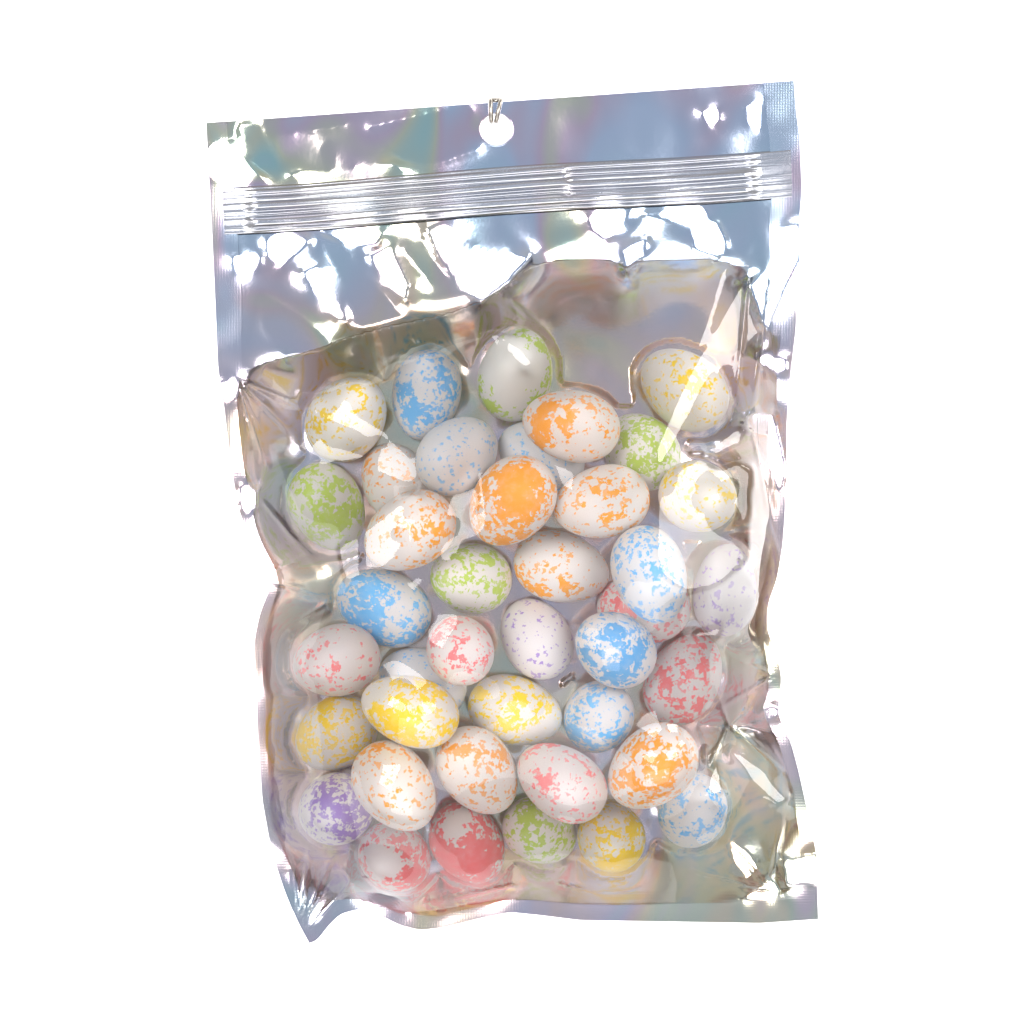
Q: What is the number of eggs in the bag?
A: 40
